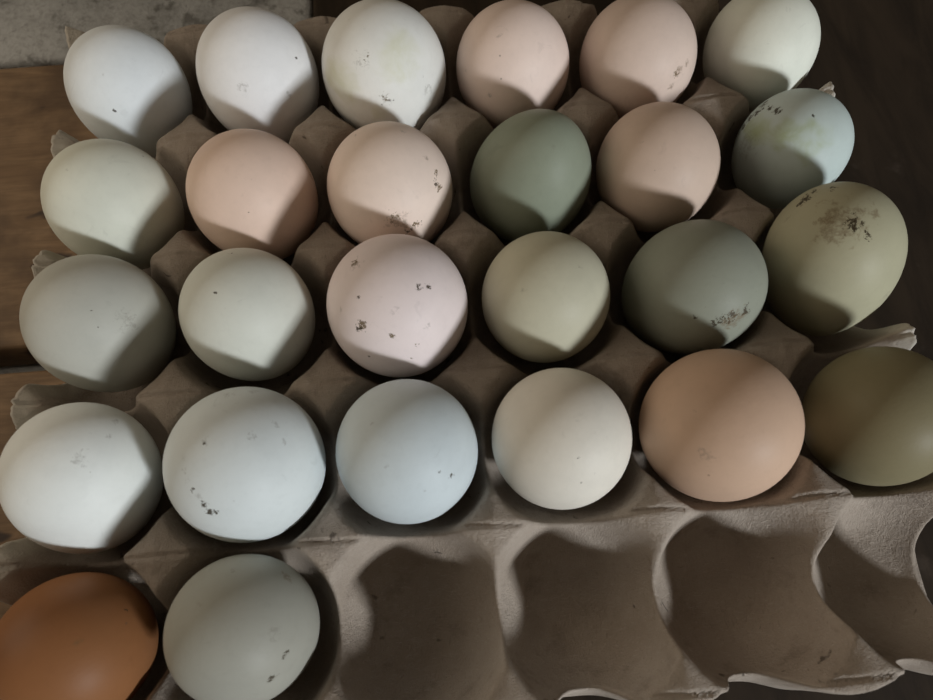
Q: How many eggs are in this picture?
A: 26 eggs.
